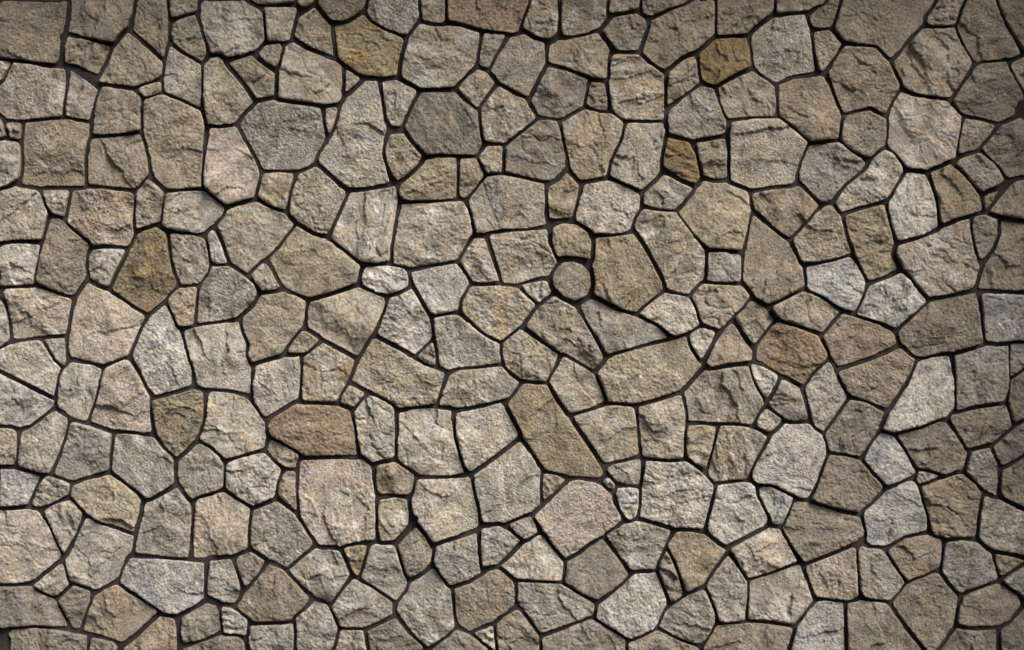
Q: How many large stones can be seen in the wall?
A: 184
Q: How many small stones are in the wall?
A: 113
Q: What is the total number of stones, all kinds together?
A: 297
